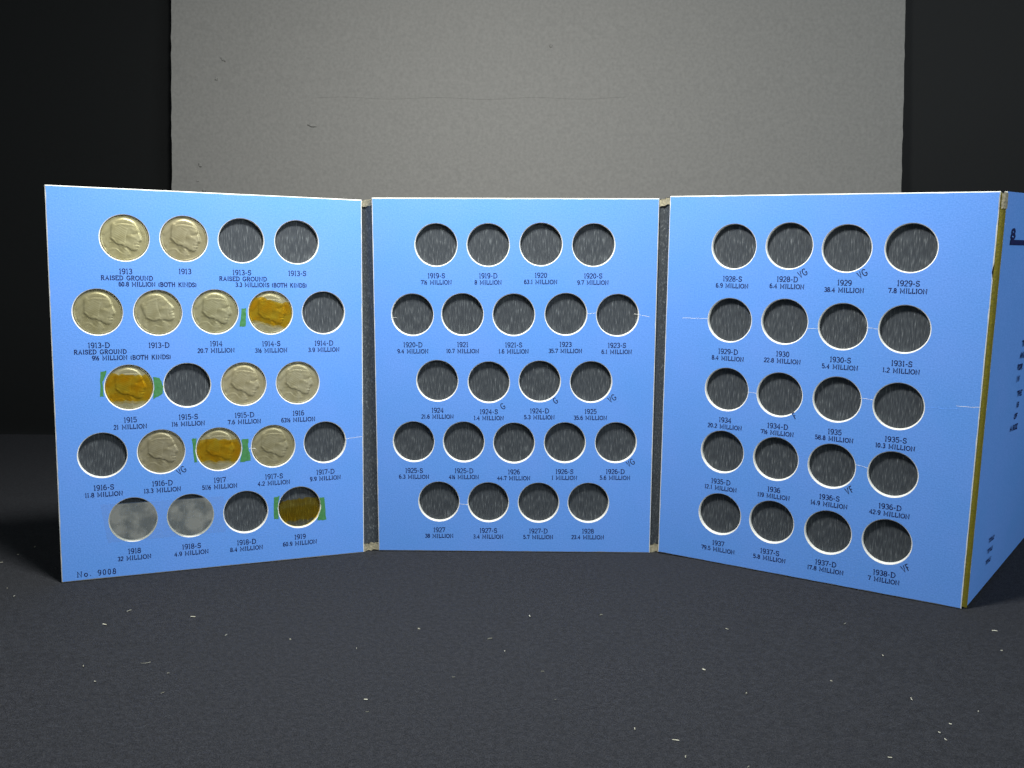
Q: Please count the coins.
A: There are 12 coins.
